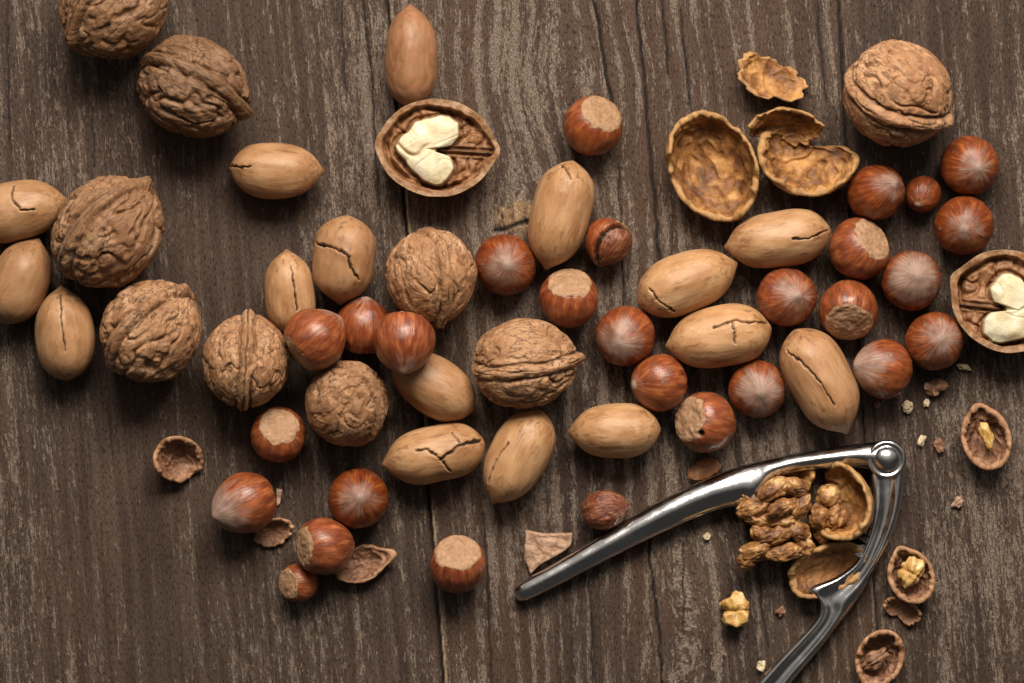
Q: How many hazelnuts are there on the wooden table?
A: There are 28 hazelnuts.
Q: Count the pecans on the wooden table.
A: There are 16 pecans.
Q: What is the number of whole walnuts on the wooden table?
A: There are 9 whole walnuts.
